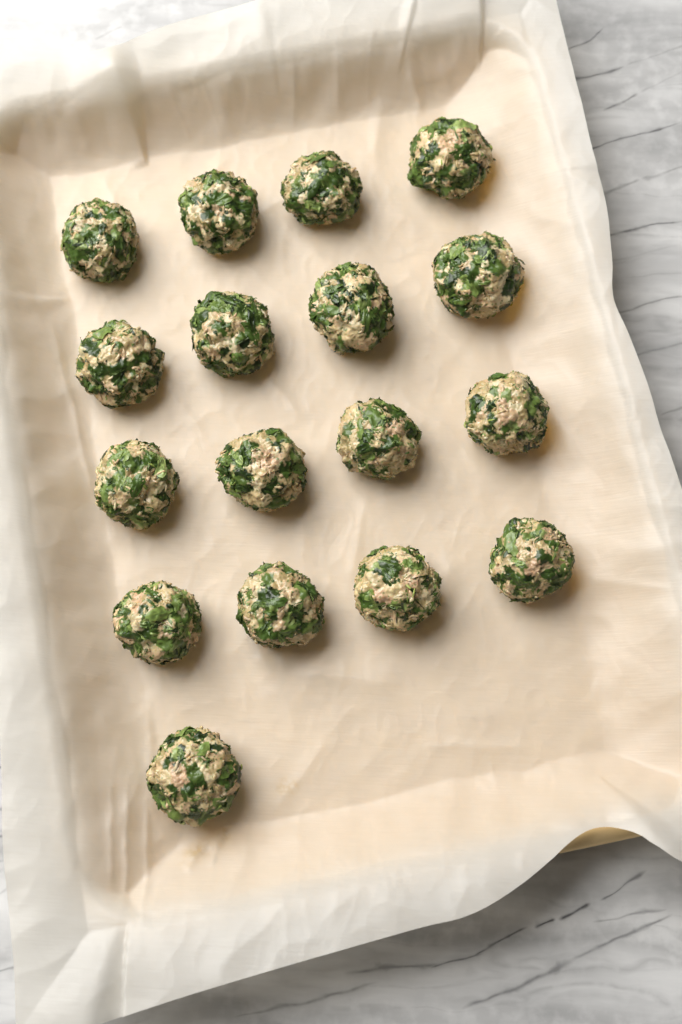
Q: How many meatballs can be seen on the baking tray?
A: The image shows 17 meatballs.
